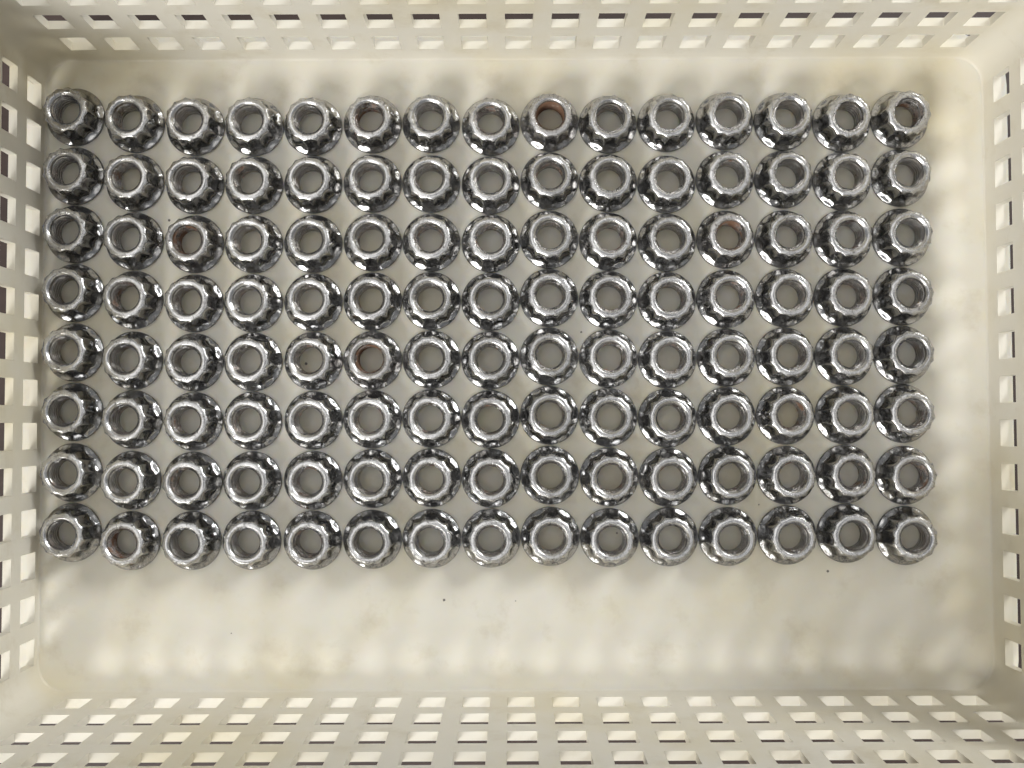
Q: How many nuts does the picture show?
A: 120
